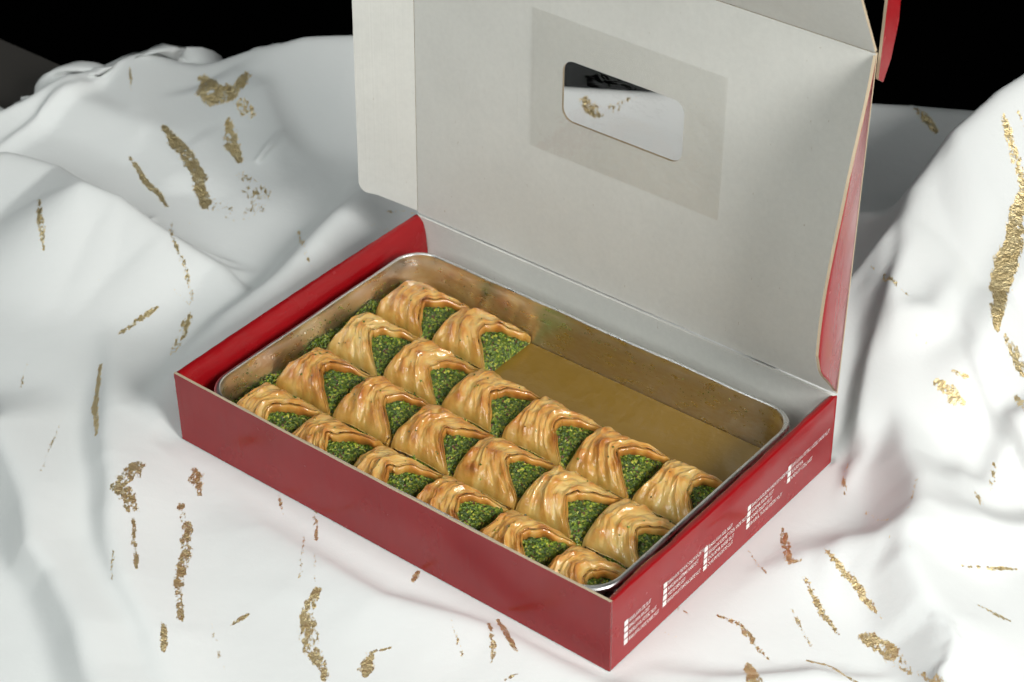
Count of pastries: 20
